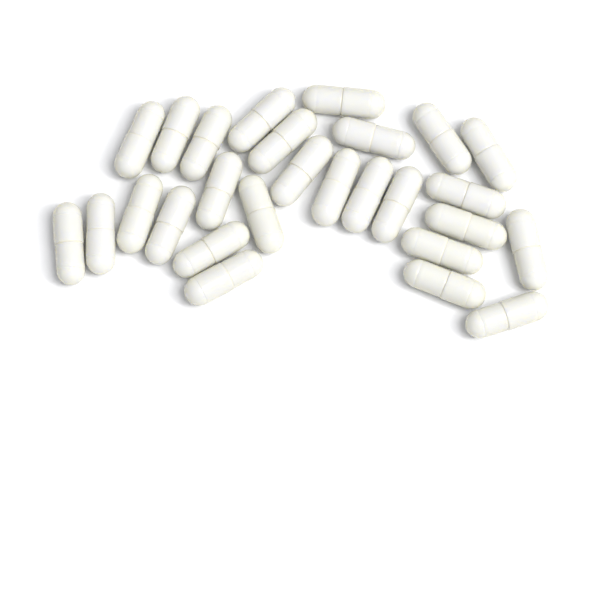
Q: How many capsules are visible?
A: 27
